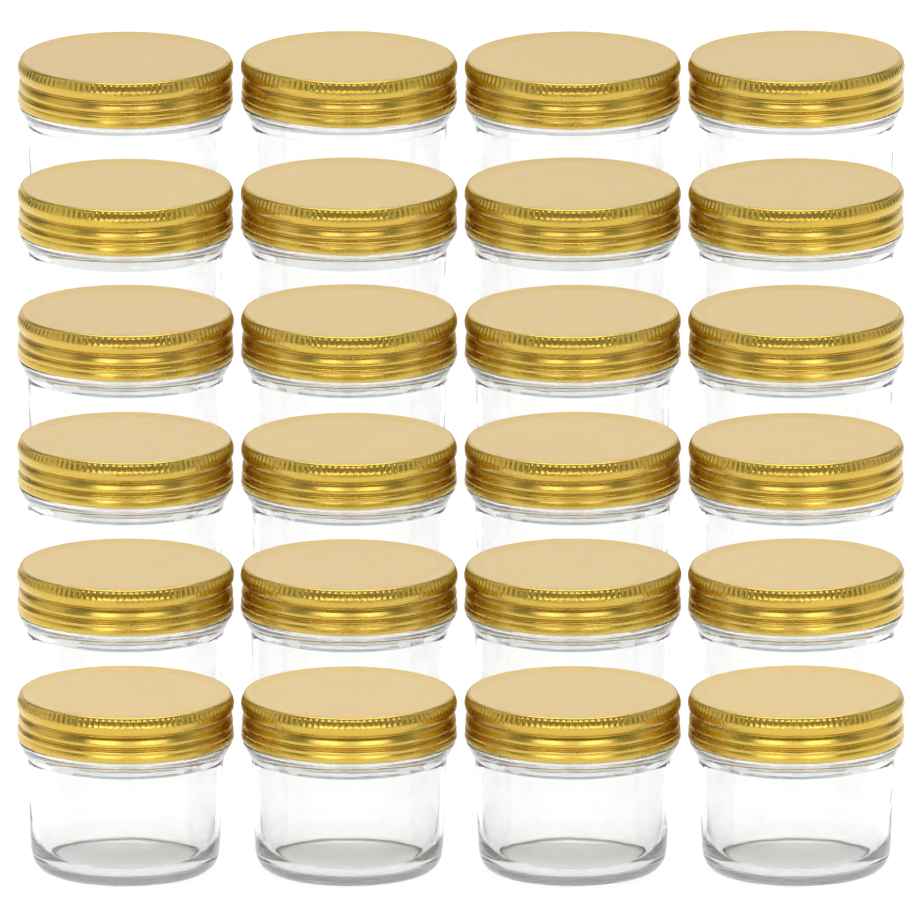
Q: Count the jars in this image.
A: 24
